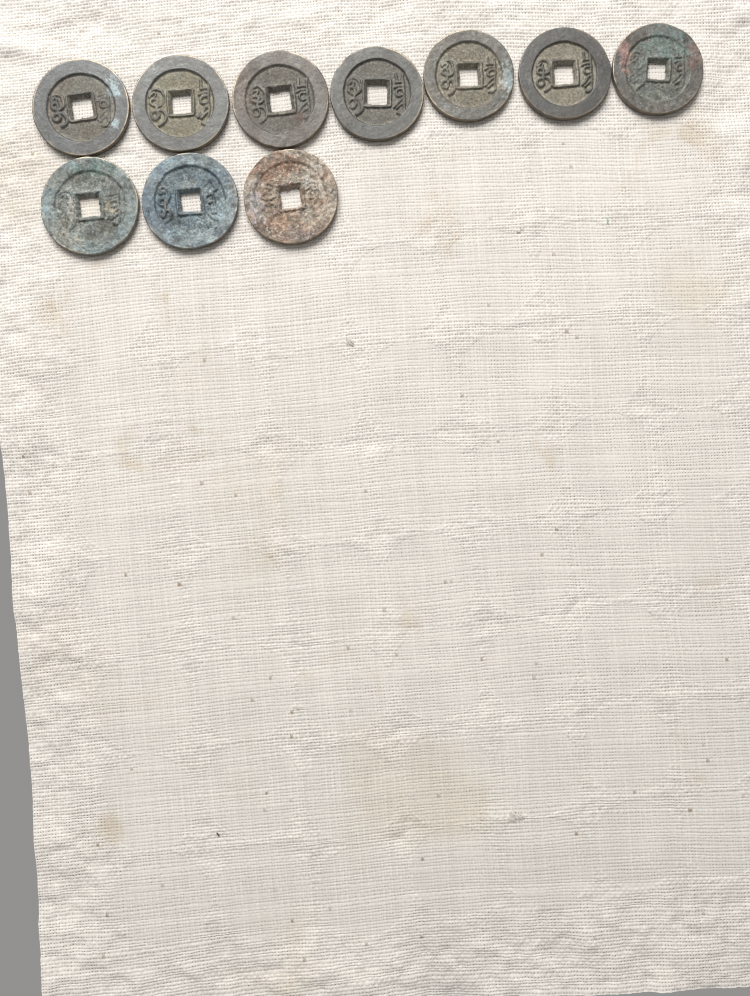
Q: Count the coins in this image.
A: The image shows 10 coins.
